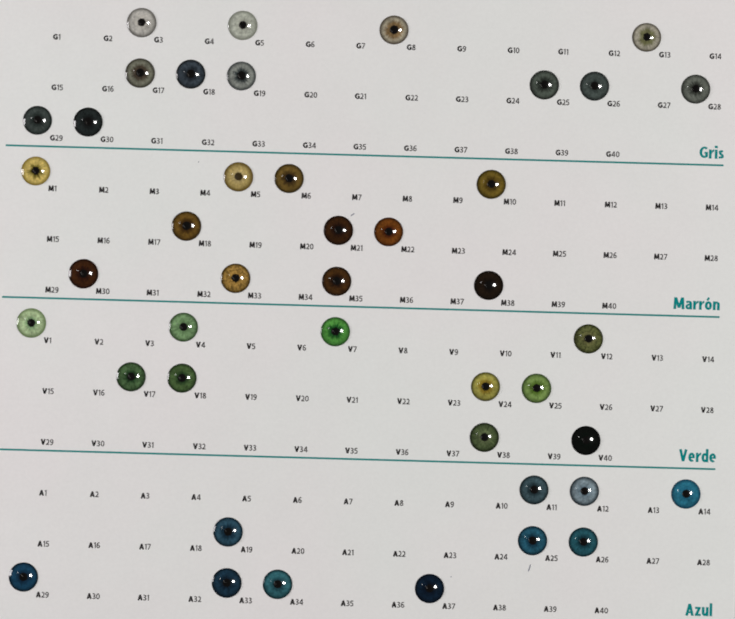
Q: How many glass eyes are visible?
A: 43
